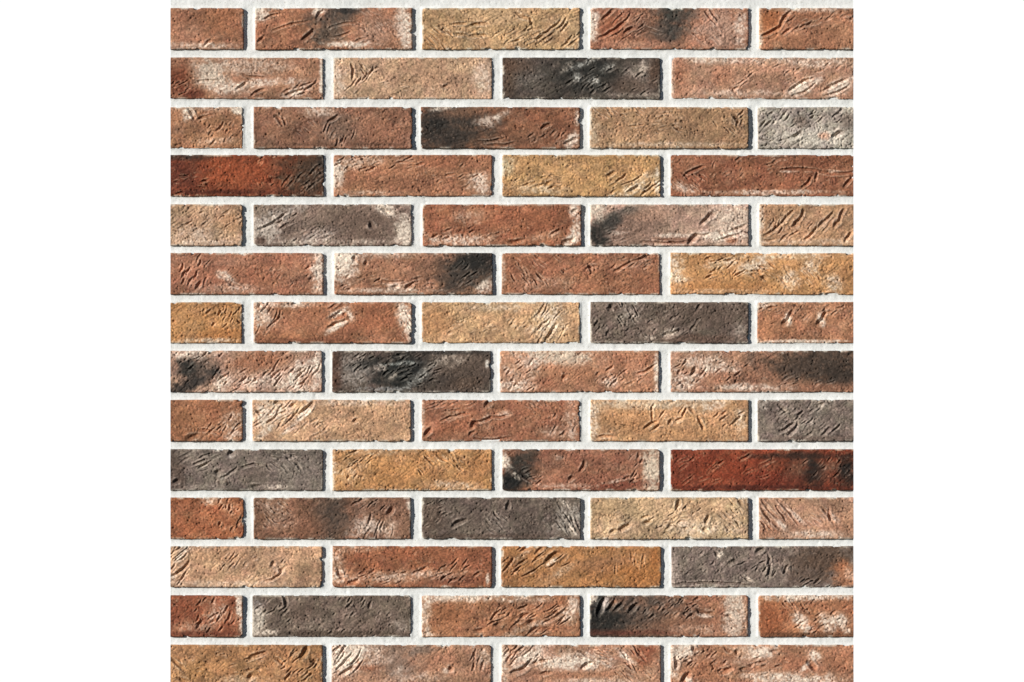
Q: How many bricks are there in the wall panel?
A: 63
